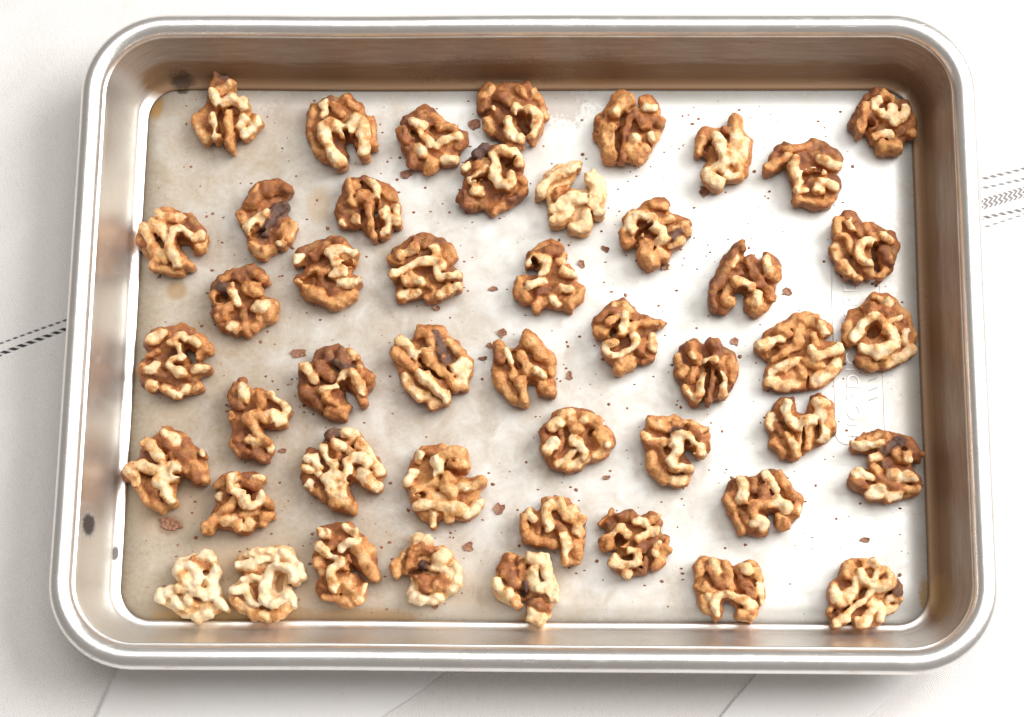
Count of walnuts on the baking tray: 47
